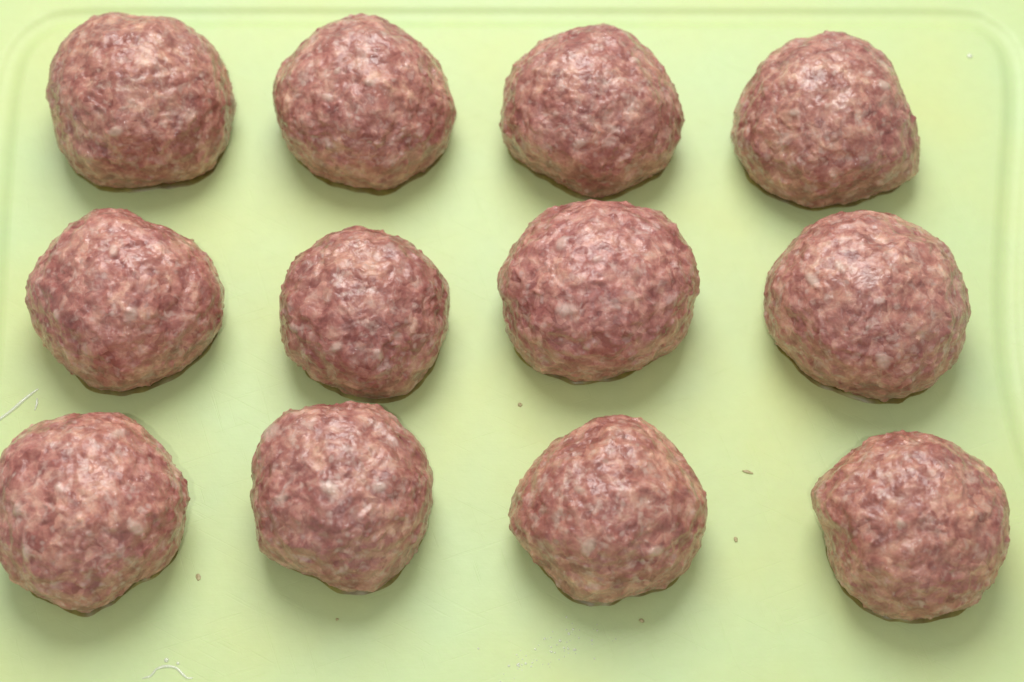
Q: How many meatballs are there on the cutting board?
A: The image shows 12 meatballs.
